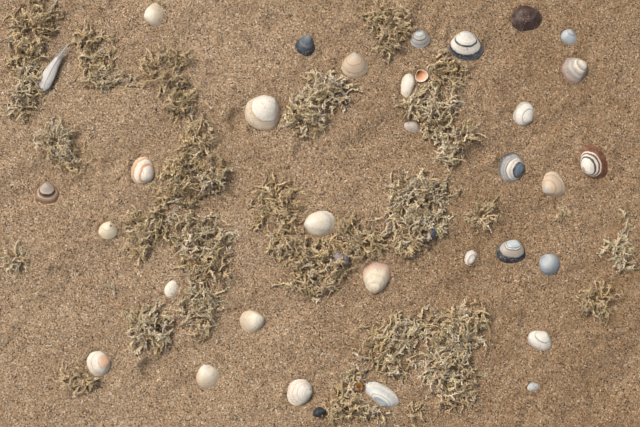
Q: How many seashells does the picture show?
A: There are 32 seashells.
